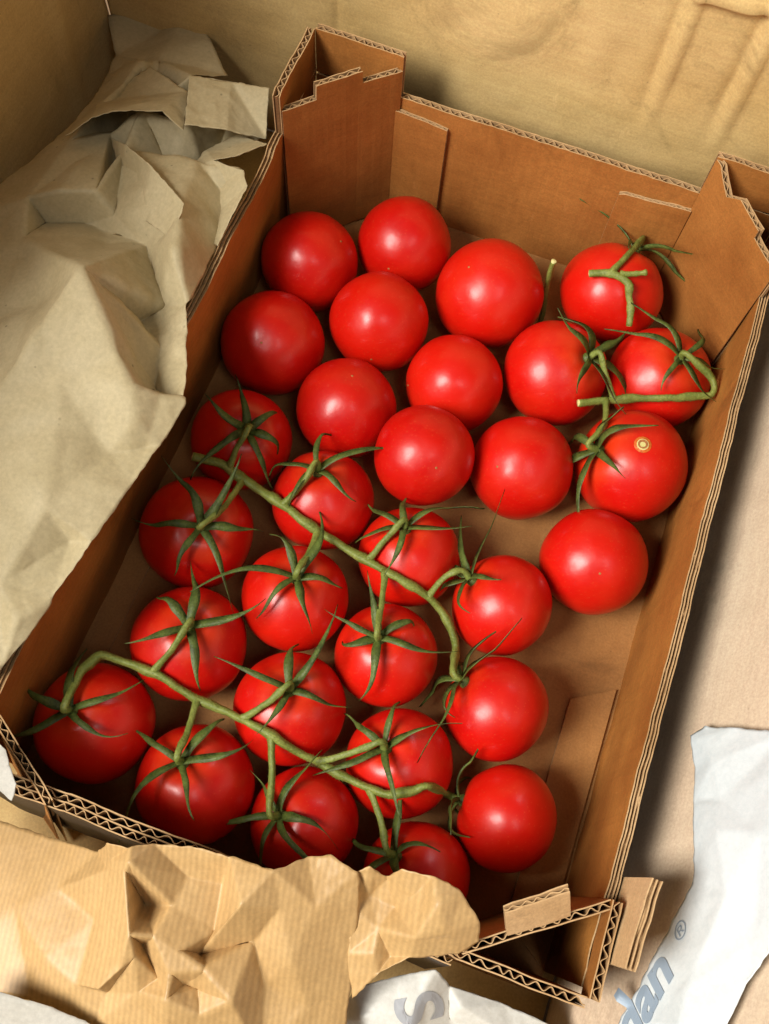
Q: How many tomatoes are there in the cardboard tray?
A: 30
